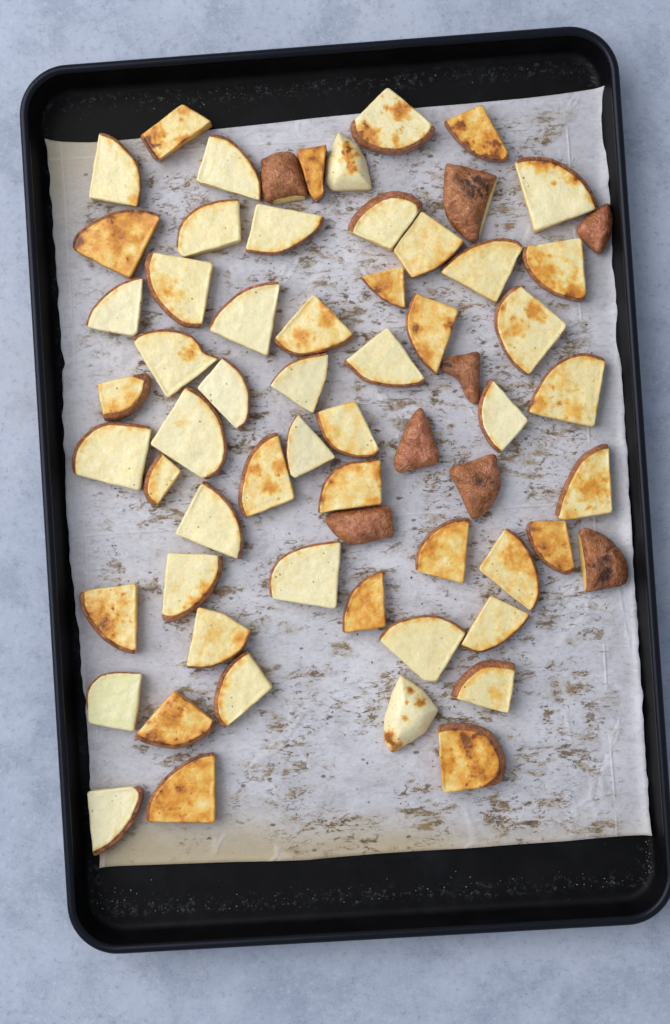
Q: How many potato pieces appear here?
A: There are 64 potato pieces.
